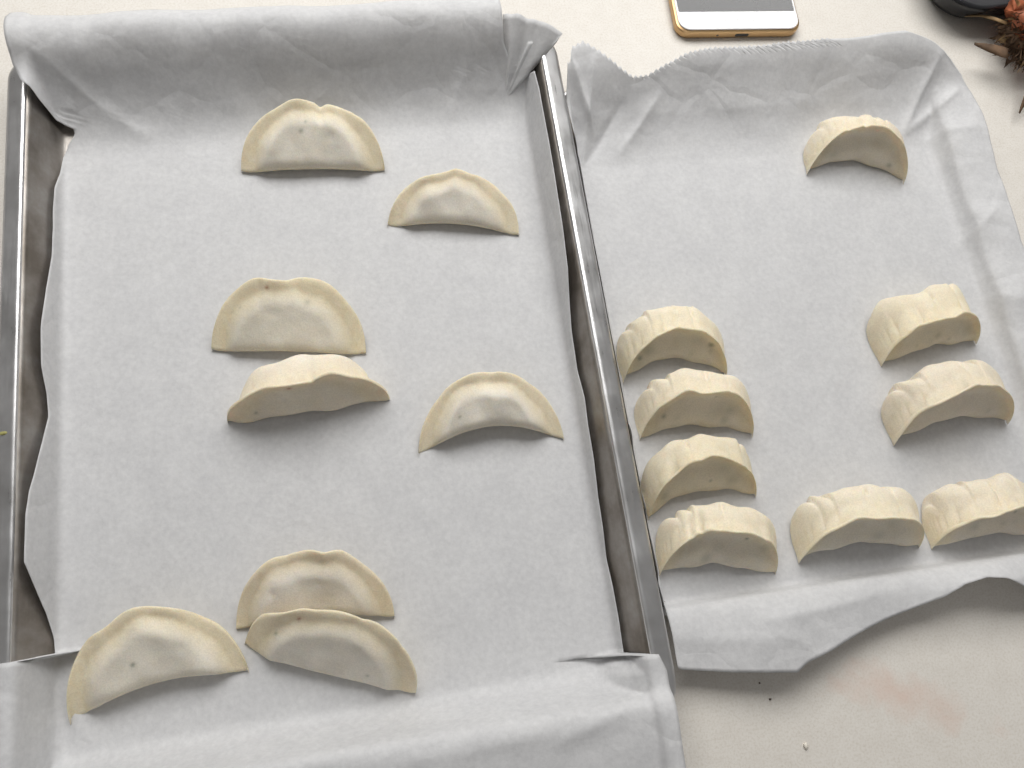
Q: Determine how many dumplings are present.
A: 17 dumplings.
